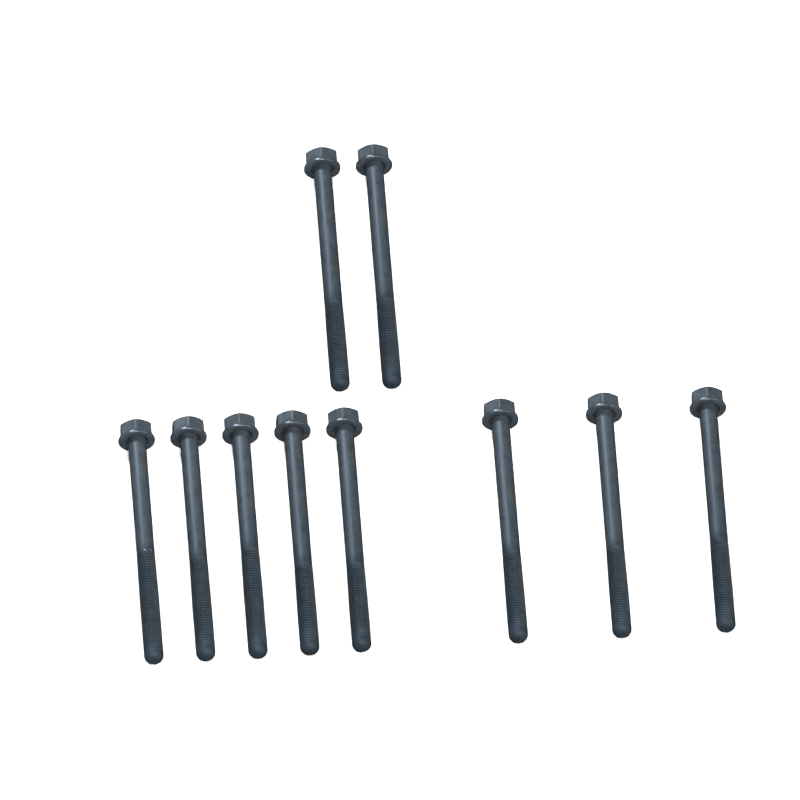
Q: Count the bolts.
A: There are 10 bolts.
